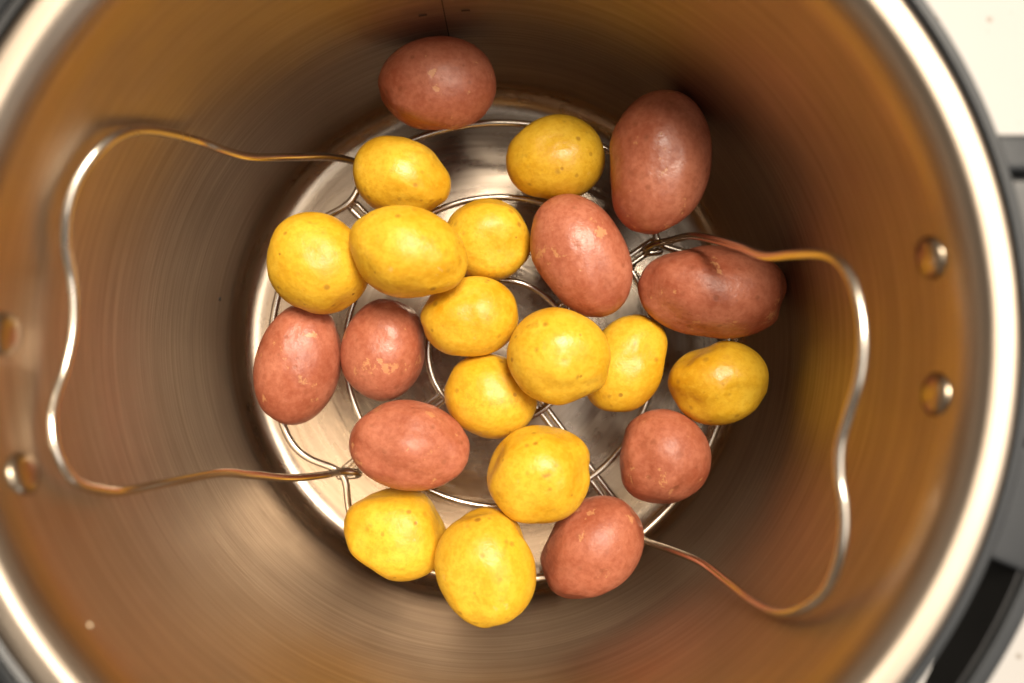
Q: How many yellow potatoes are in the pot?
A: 13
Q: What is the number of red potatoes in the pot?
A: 9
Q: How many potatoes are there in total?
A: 22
